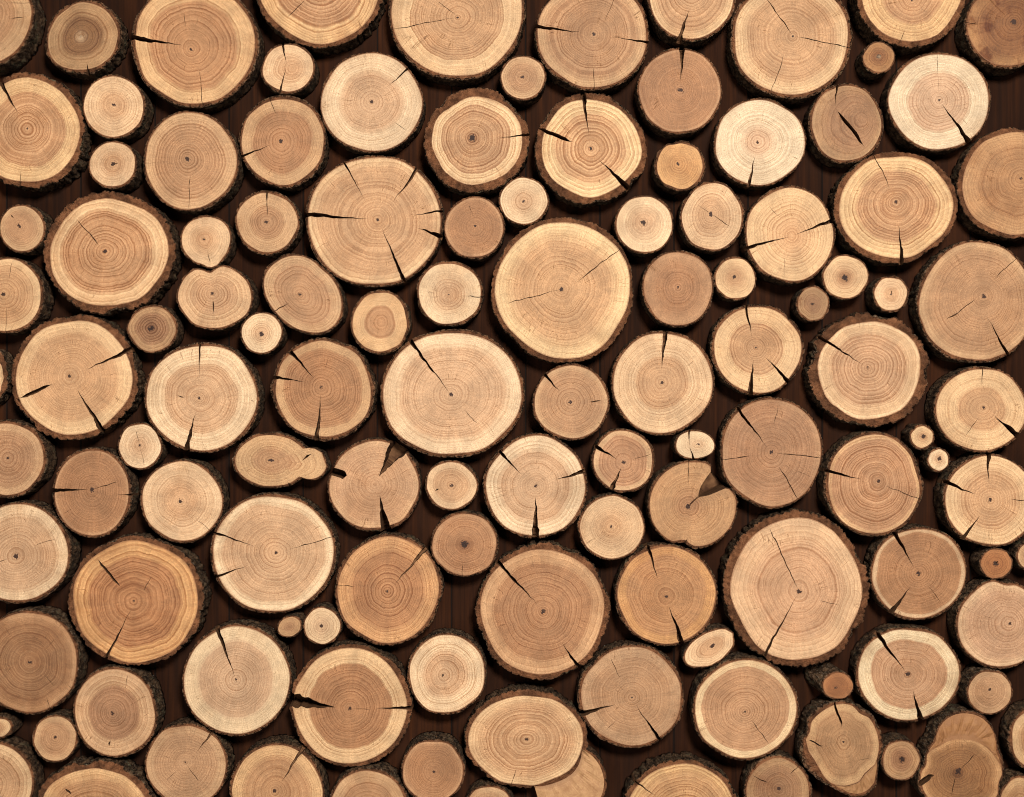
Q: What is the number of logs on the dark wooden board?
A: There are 121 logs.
